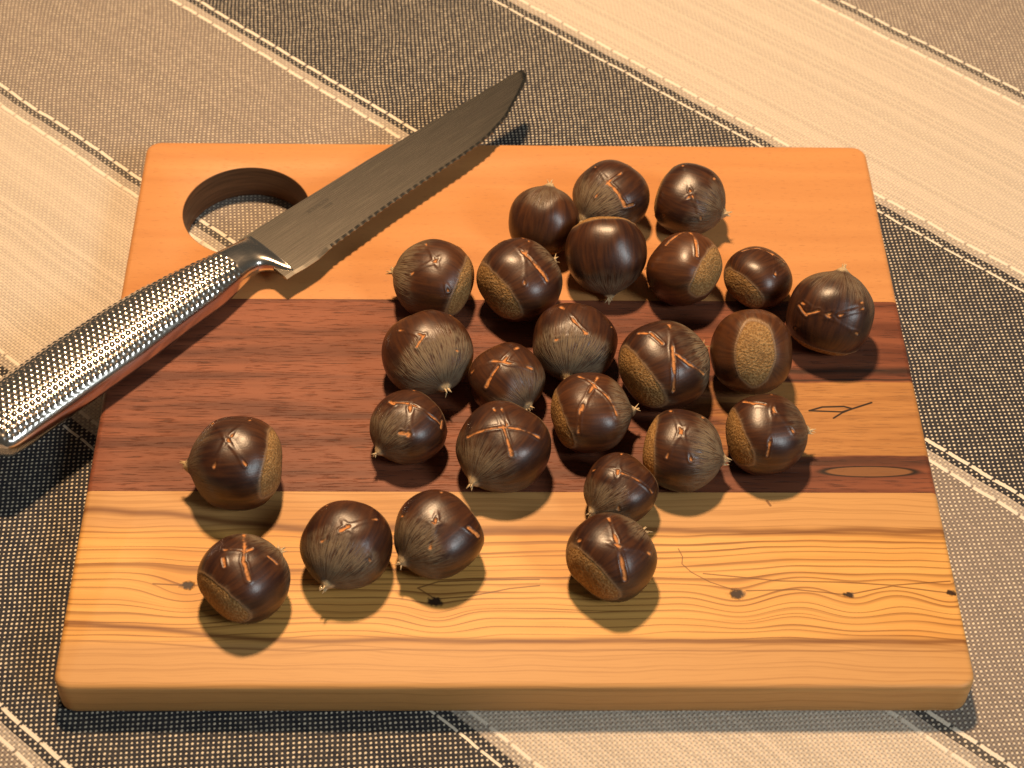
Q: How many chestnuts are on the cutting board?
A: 25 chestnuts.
